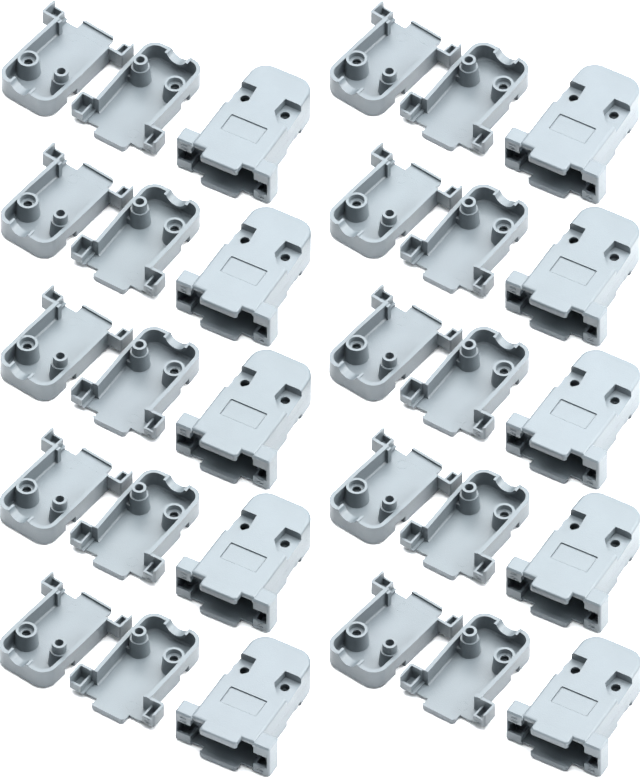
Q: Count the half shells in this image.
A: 20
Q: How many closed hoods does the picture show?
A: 10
